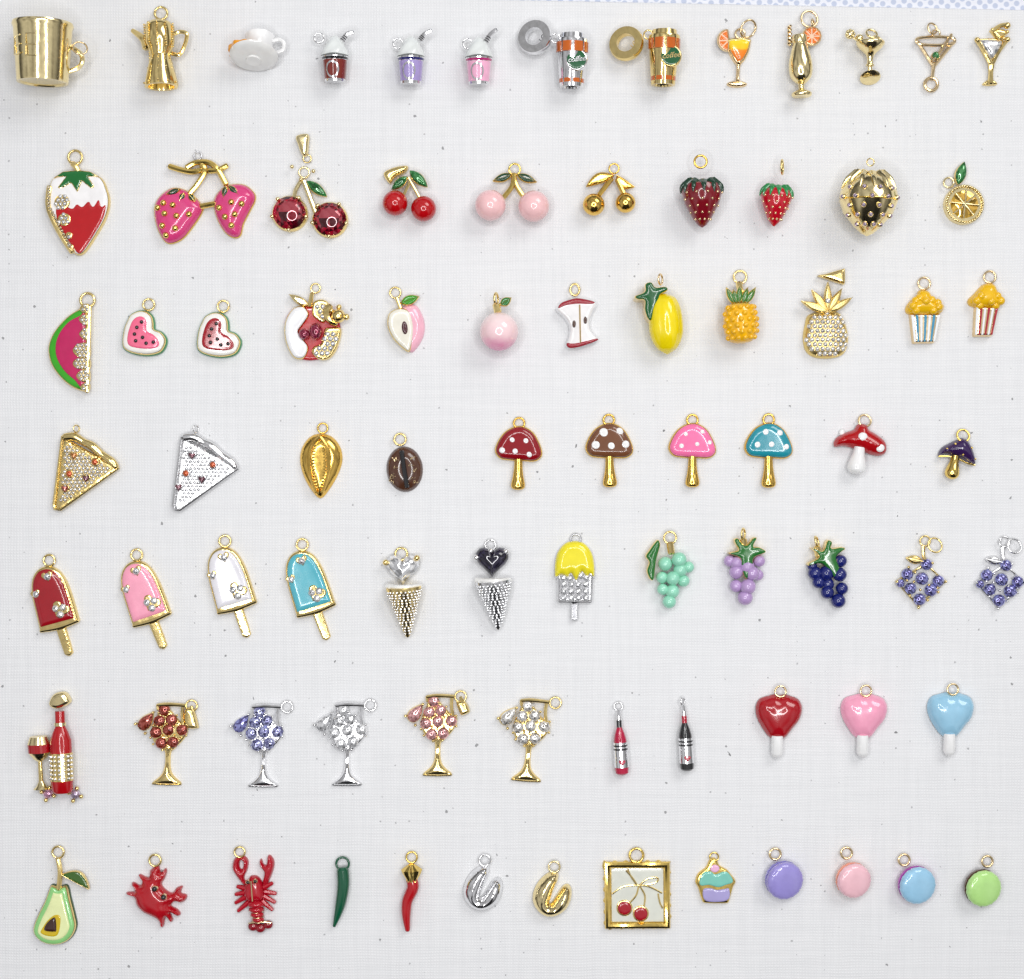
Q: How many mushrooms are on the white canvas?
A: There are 6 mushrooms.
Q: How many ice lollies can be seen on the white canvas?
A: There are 5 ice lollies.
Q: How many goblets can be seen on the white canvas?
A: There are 5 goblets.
